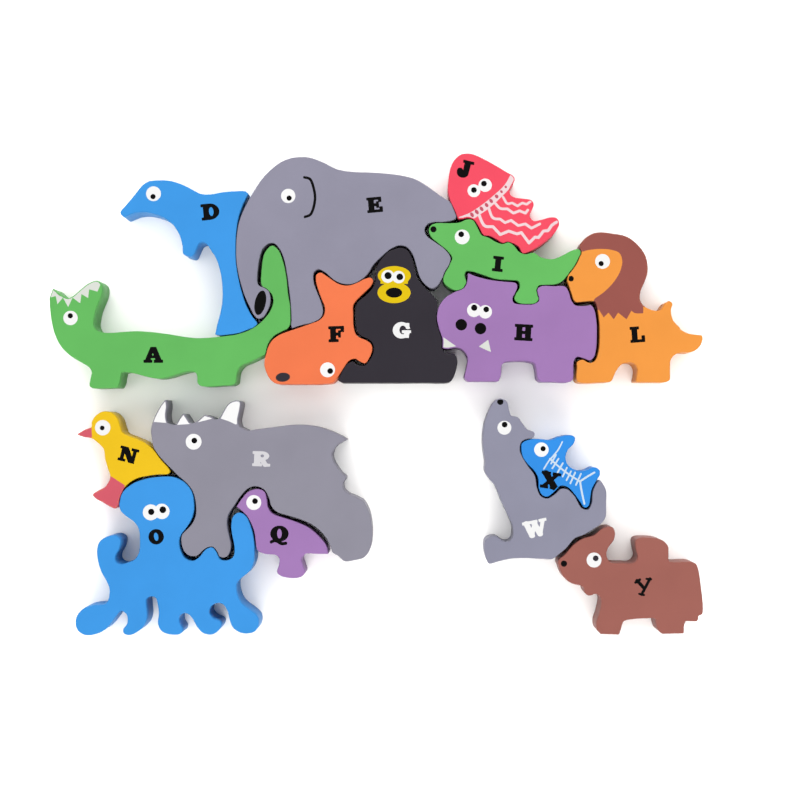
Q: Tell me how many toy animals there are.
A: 16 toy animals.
